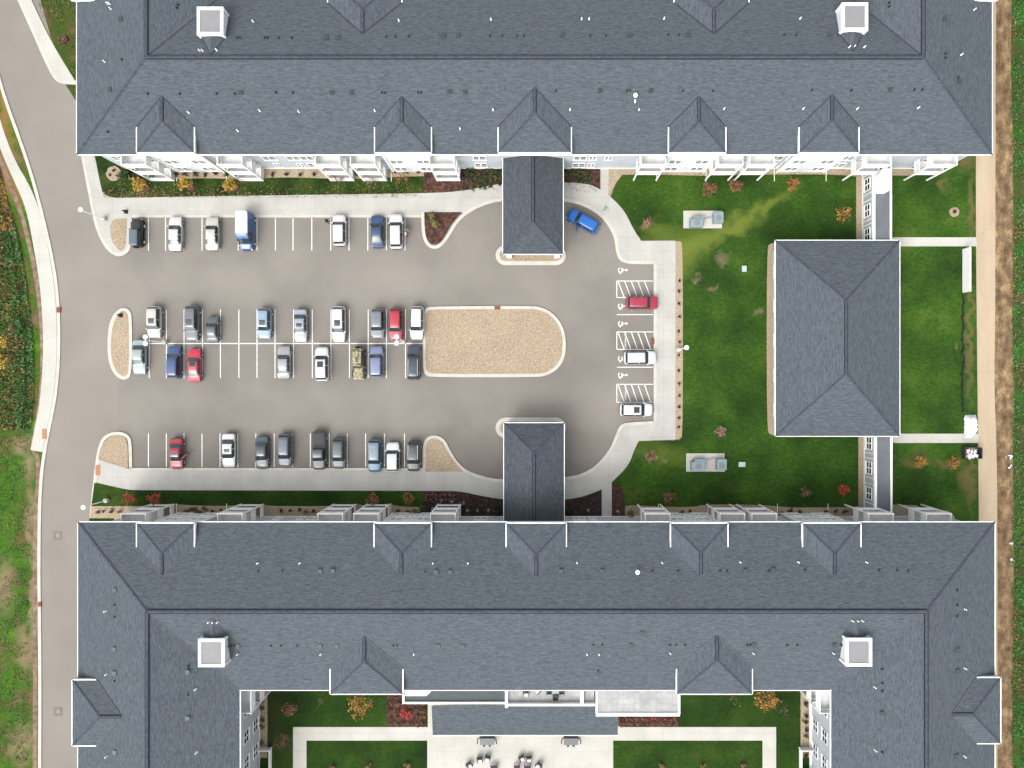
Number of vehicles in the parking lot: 37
